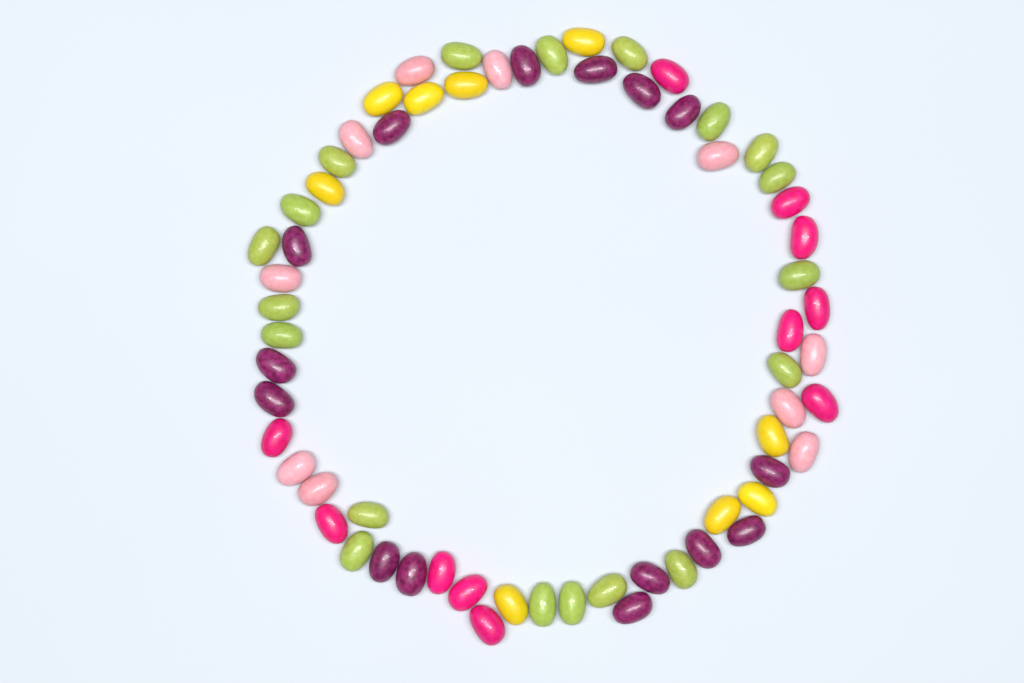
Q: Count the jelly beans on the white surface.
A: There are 64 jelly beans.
